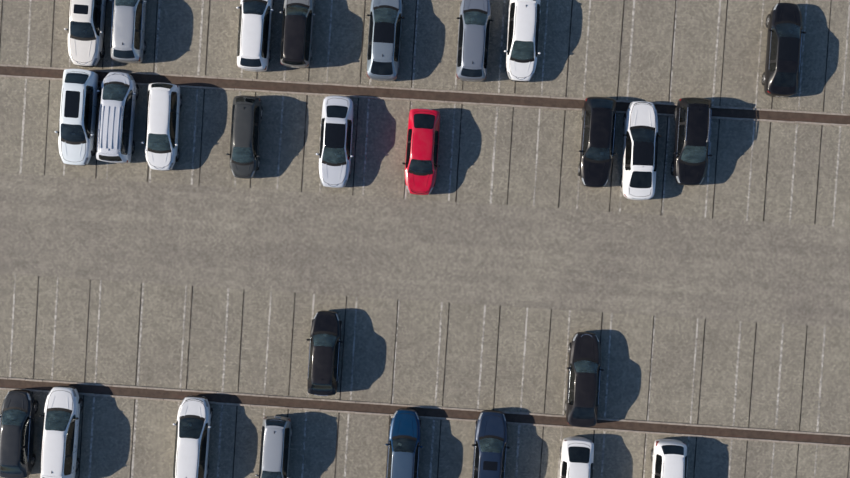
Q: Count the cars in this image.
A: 27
